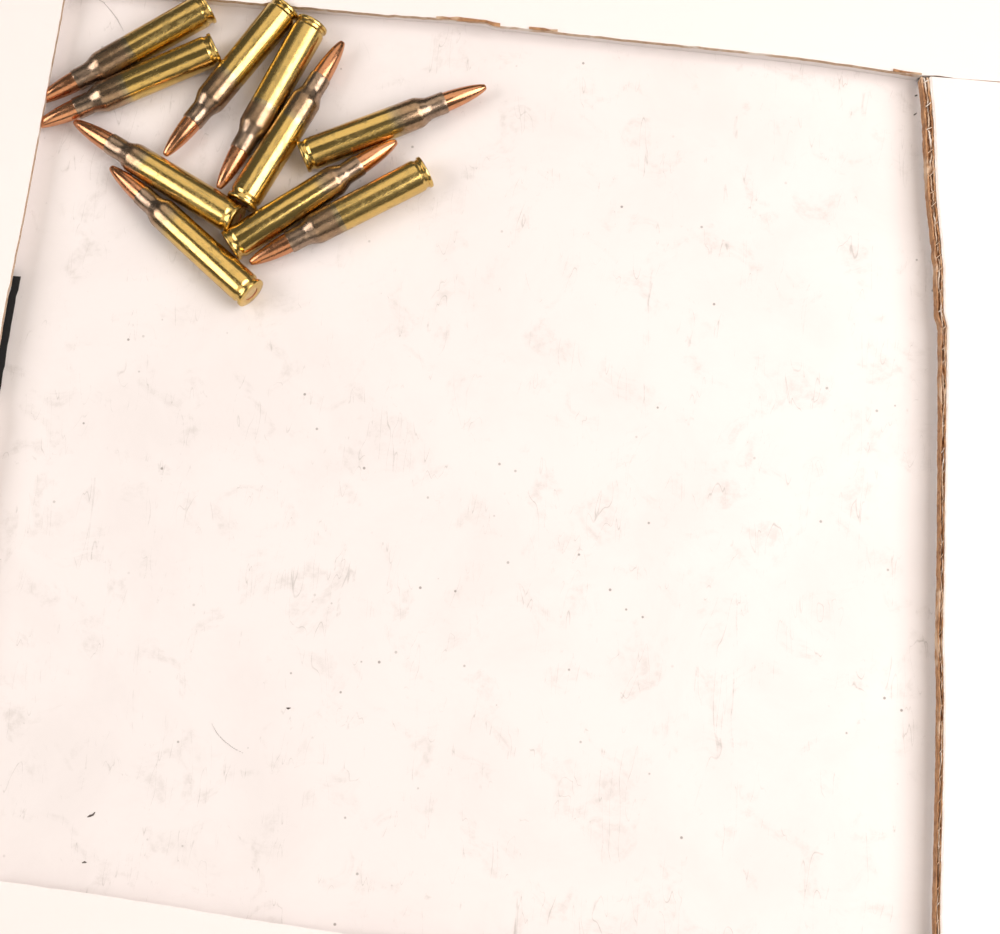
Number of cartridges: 10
